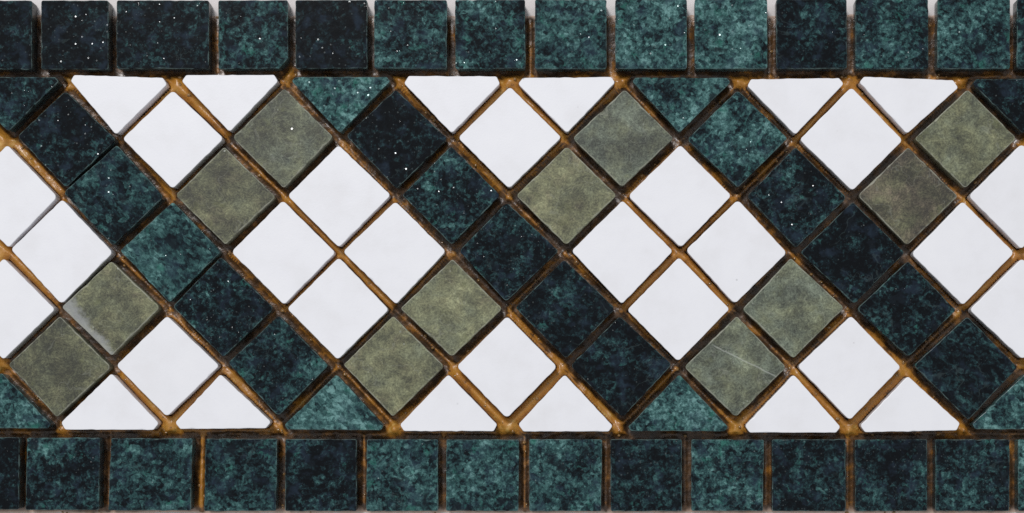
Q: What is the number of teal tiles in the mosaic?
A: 51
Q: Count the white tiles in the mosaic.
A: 32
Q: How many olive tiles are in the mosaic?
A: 12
